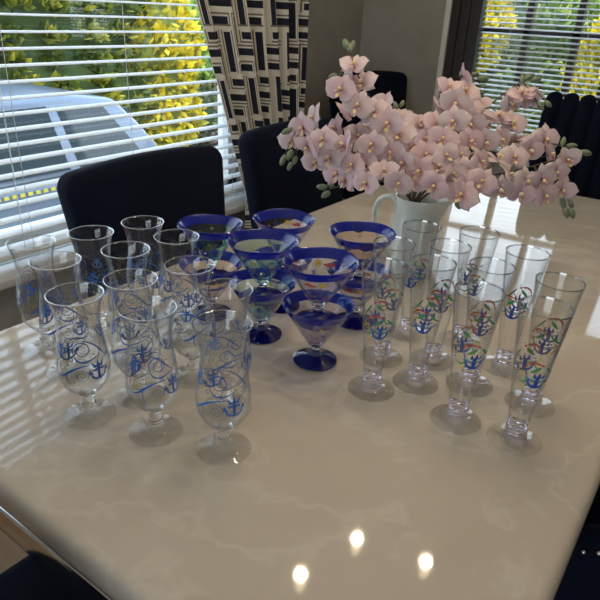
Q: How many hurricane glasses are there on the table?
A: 12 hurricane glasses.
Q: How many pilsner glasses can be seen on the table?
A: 11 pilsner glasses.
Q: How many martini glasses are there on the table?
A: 10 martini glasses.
